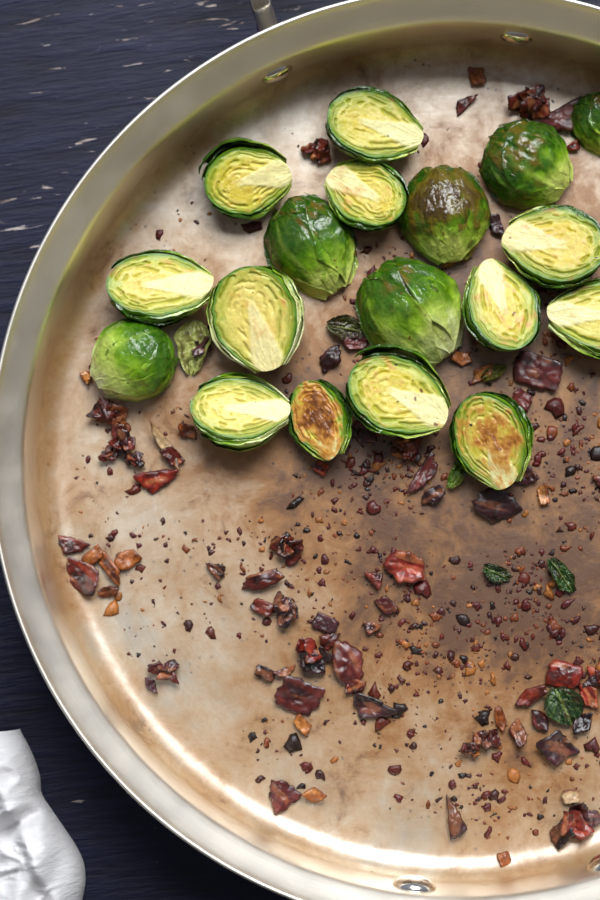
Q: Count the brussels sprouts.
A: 18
